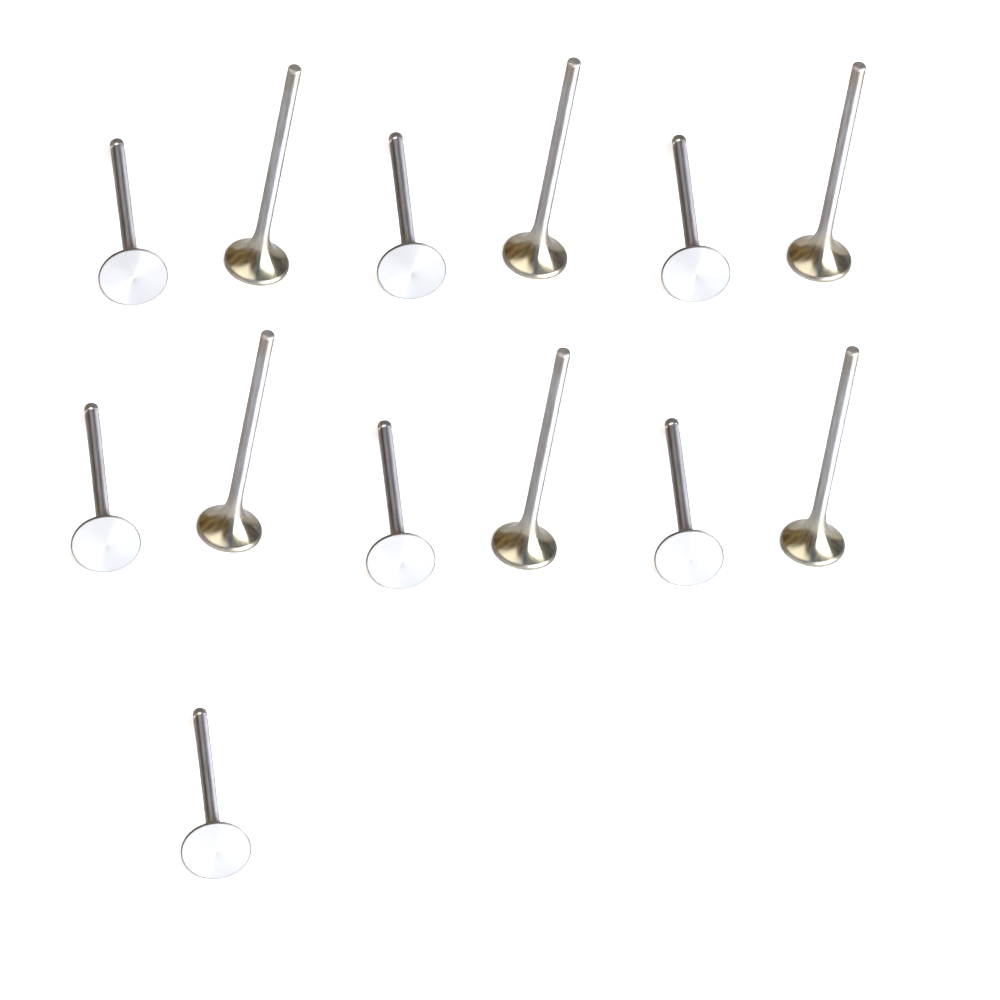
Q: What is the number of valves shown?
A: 13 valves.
